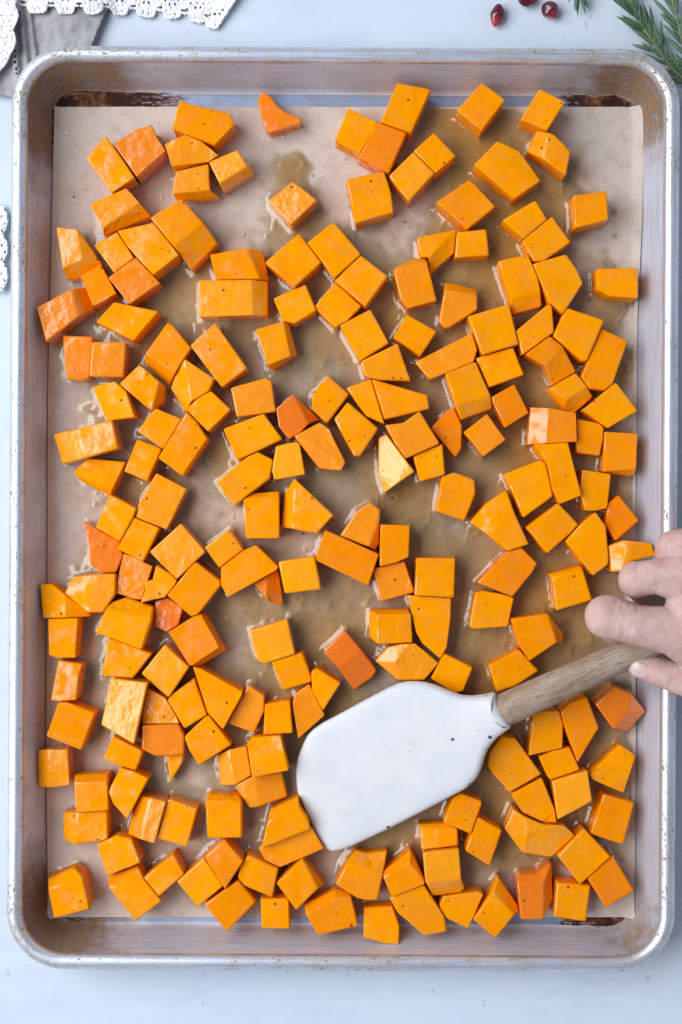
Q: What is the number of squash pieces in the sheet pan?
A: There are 200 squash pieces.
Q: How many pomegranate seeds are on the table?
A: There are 3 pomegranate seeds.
